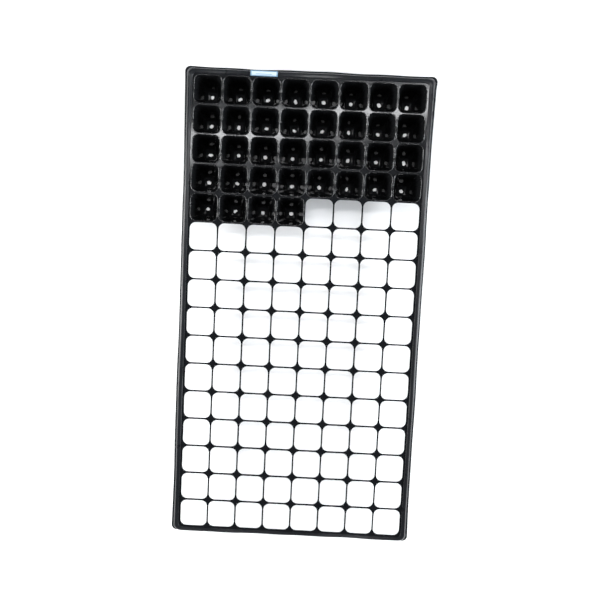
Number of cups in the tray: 36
